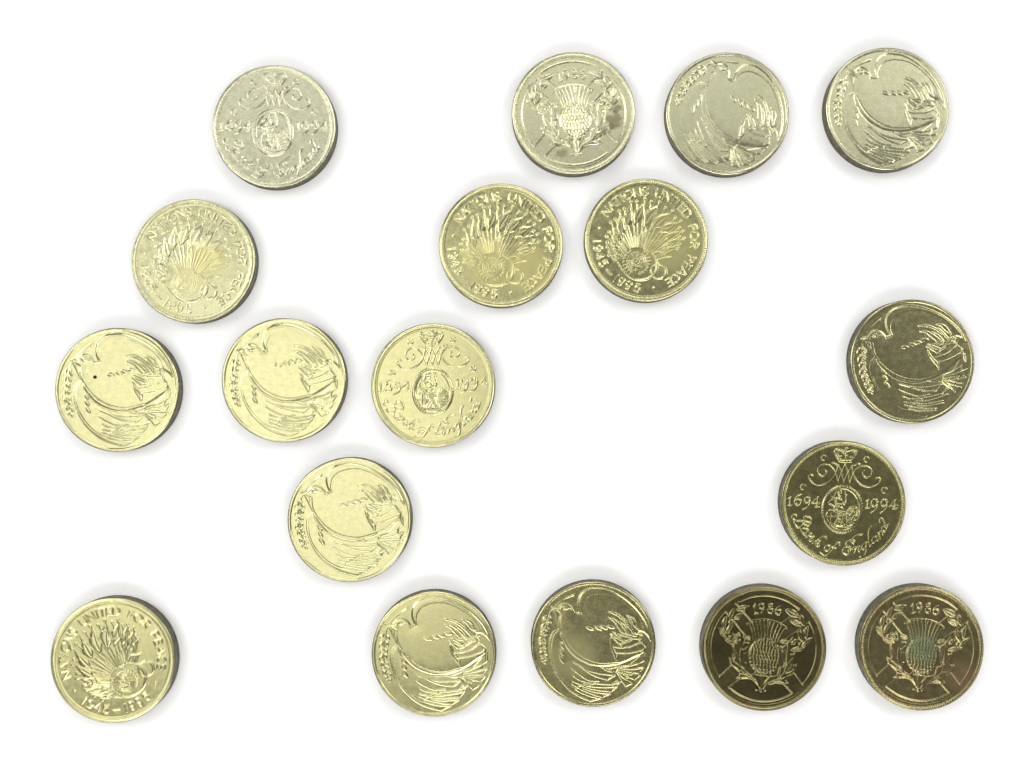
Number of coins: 18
